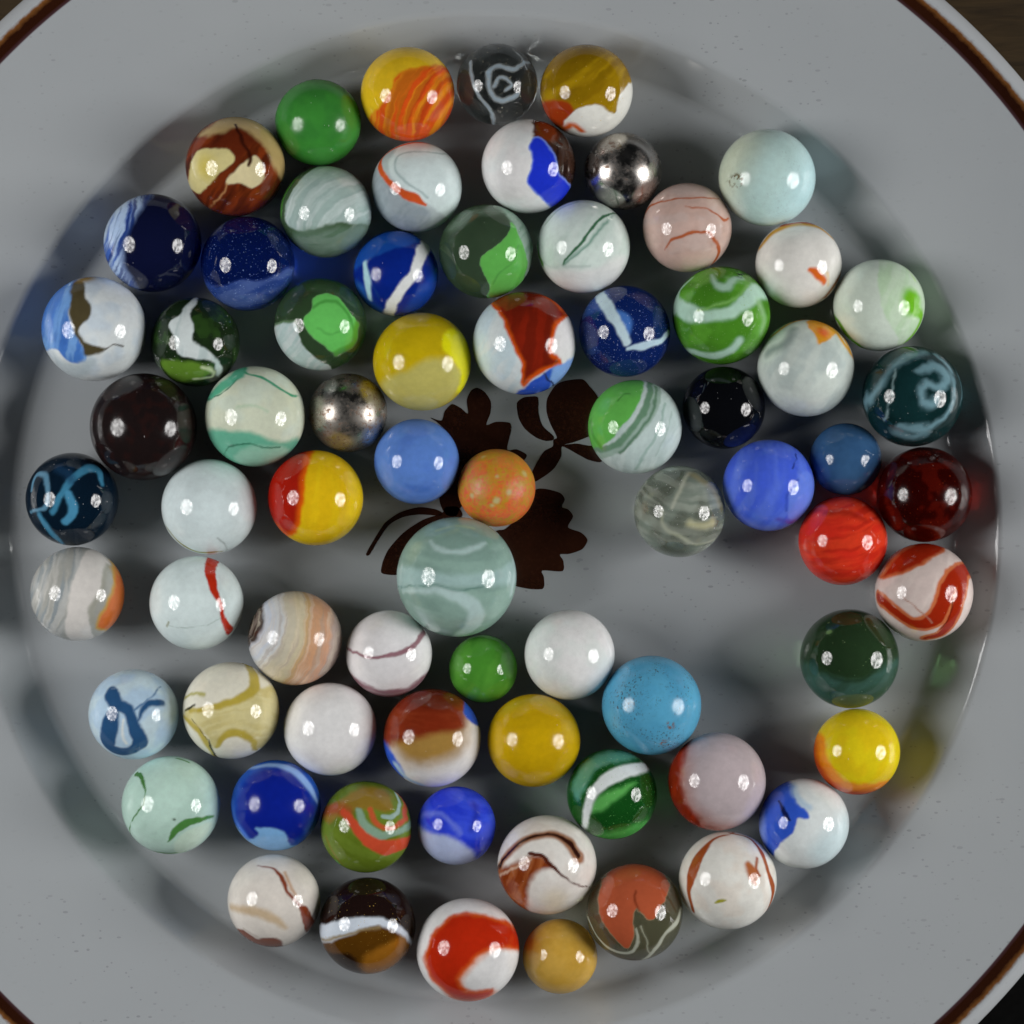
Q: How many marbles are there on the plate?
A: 72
